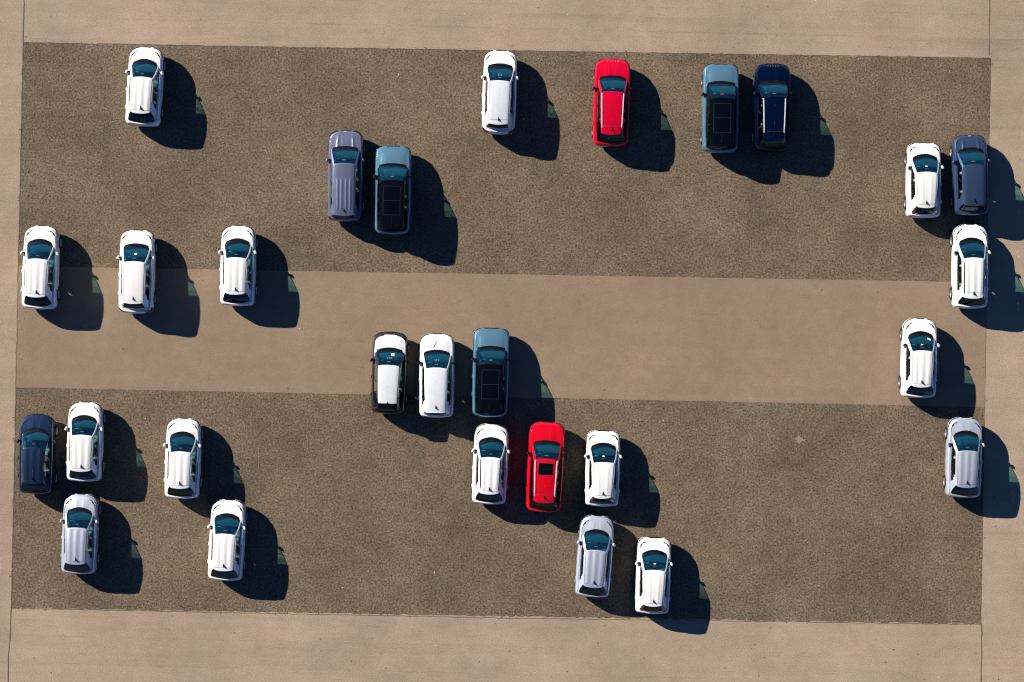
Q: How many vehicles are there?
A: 28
